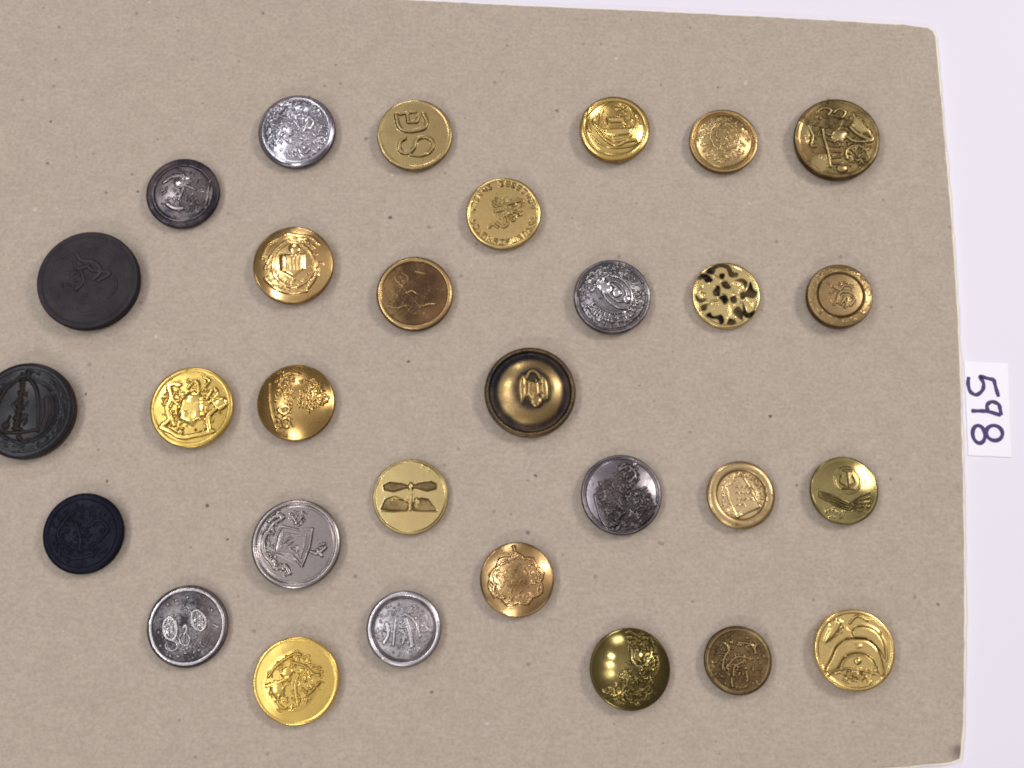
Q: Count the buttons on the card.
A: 30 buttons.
